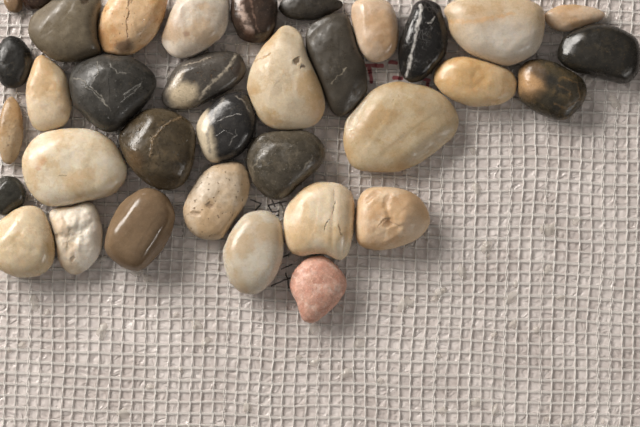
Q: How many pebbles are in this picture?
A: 35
